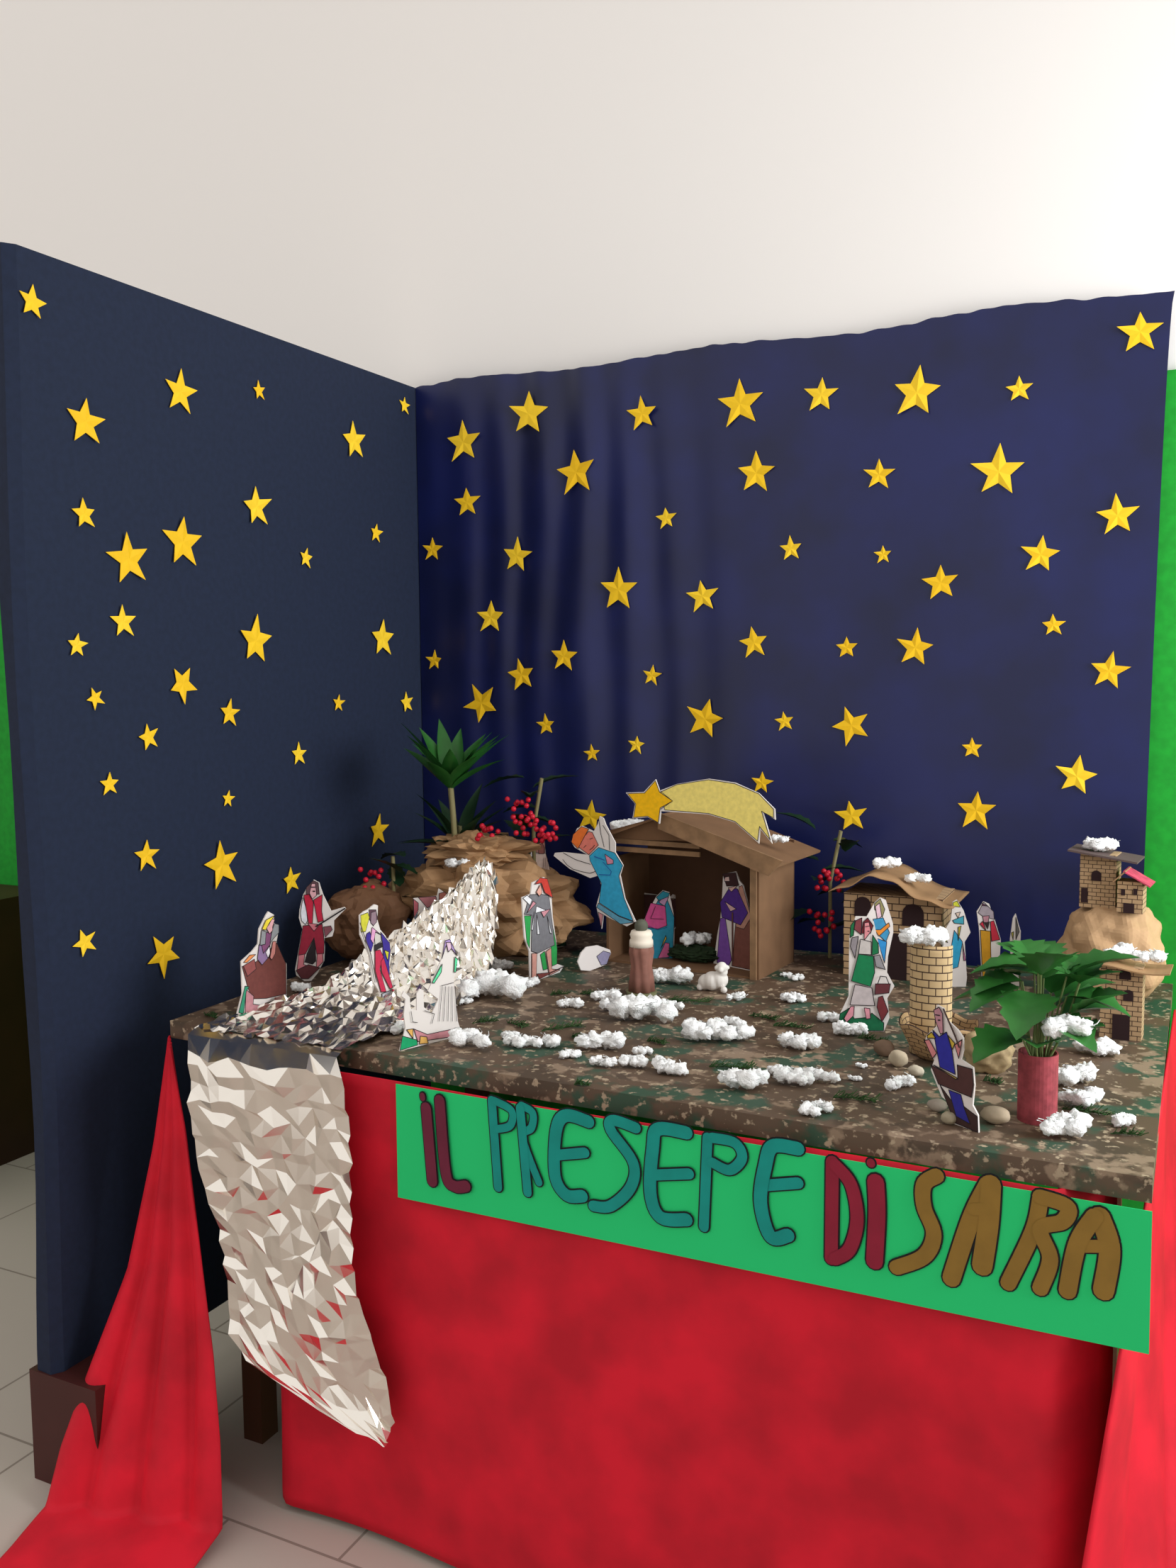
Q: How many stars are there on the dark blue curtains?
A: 77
